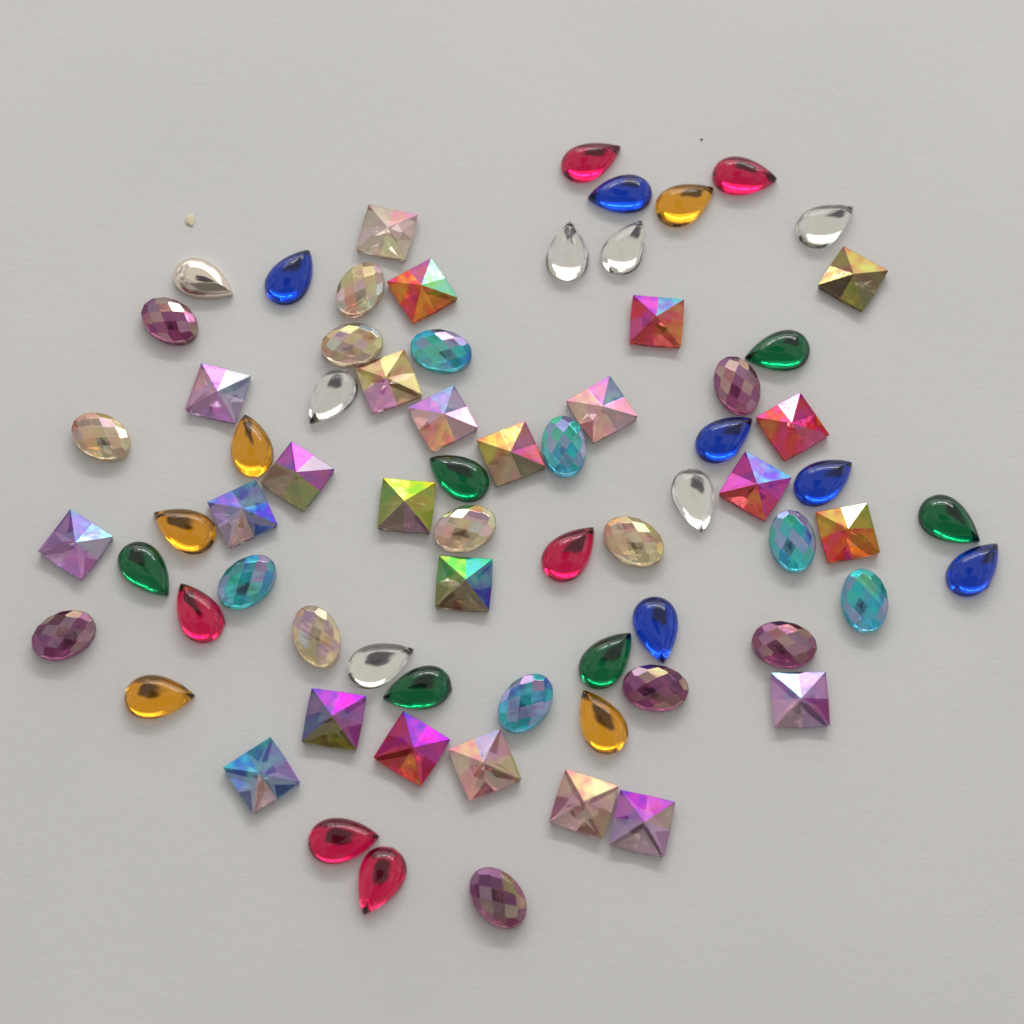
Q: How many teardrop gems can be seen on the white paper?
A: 30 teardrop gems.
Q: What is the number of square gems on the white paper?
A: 24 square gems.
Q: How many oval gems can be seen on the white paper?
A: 18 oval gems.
